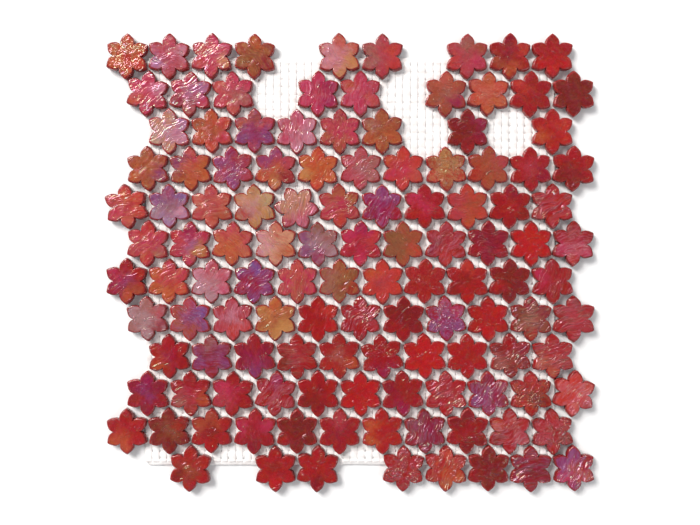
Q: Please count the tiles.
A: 121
